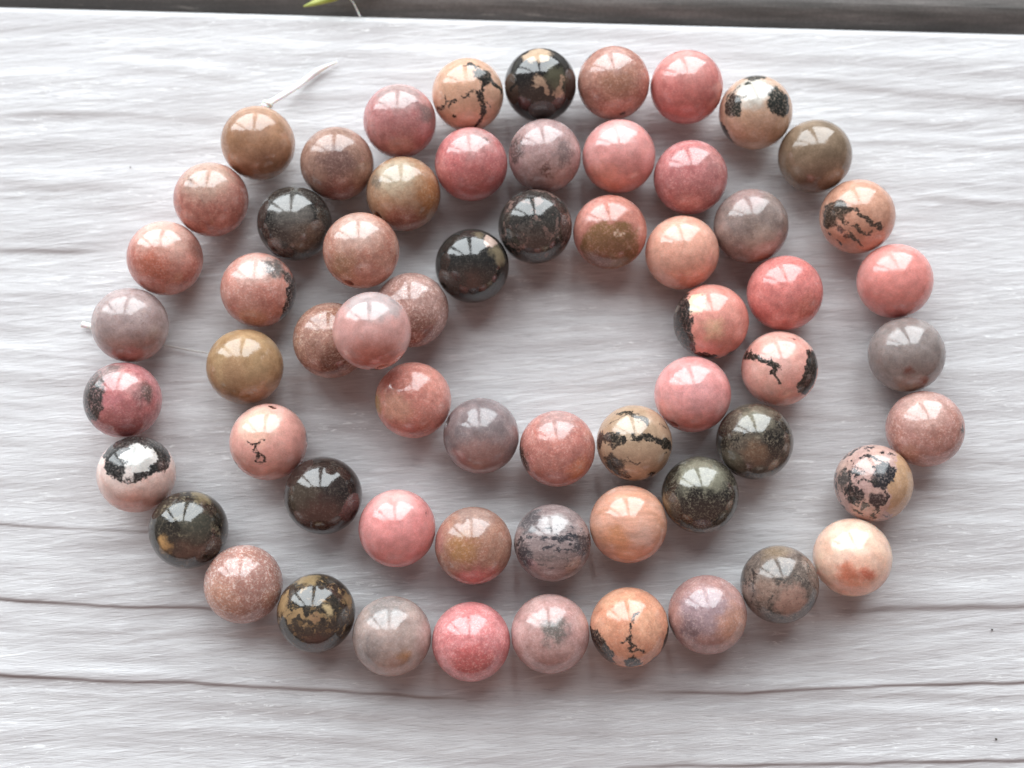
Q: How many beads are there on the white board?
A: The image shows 62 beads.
